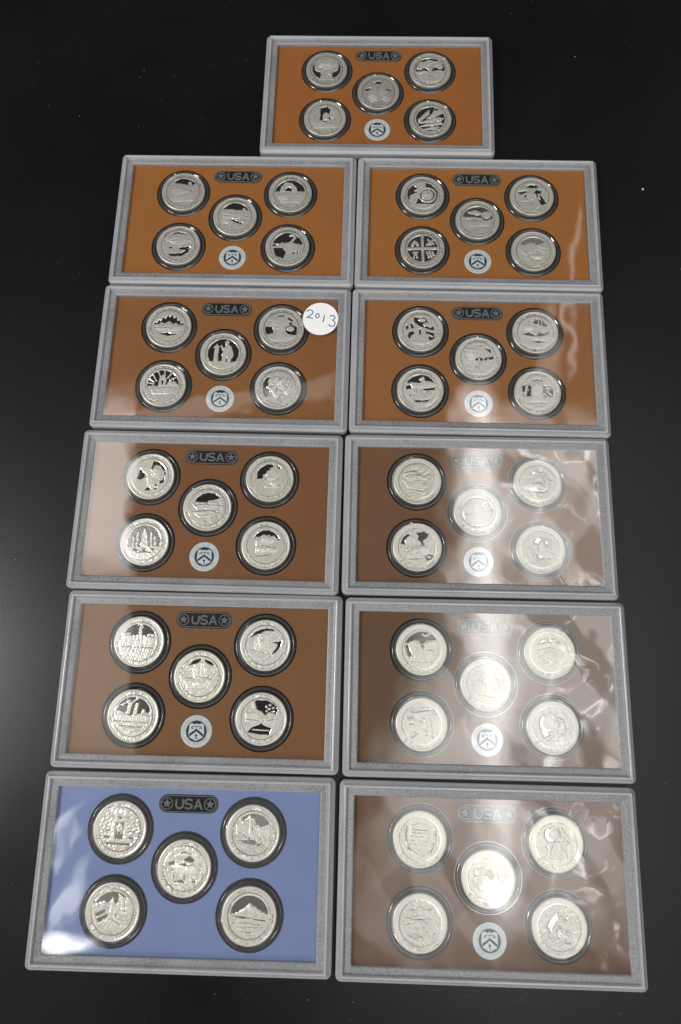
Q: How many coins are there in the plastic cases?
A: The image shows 55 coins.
